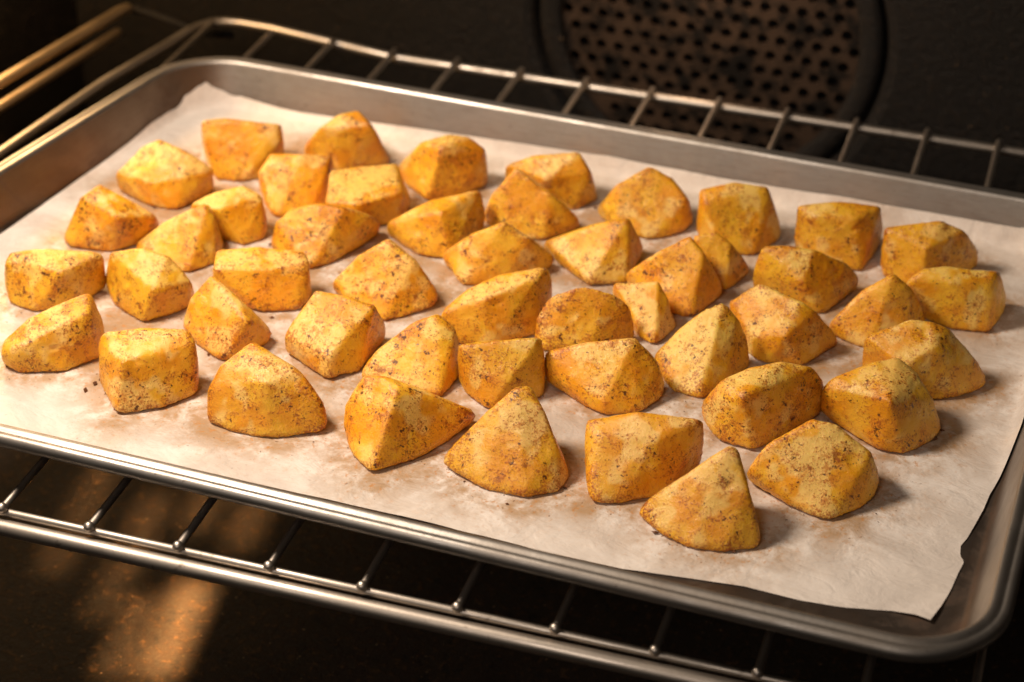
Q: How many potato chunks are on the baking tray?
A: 49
